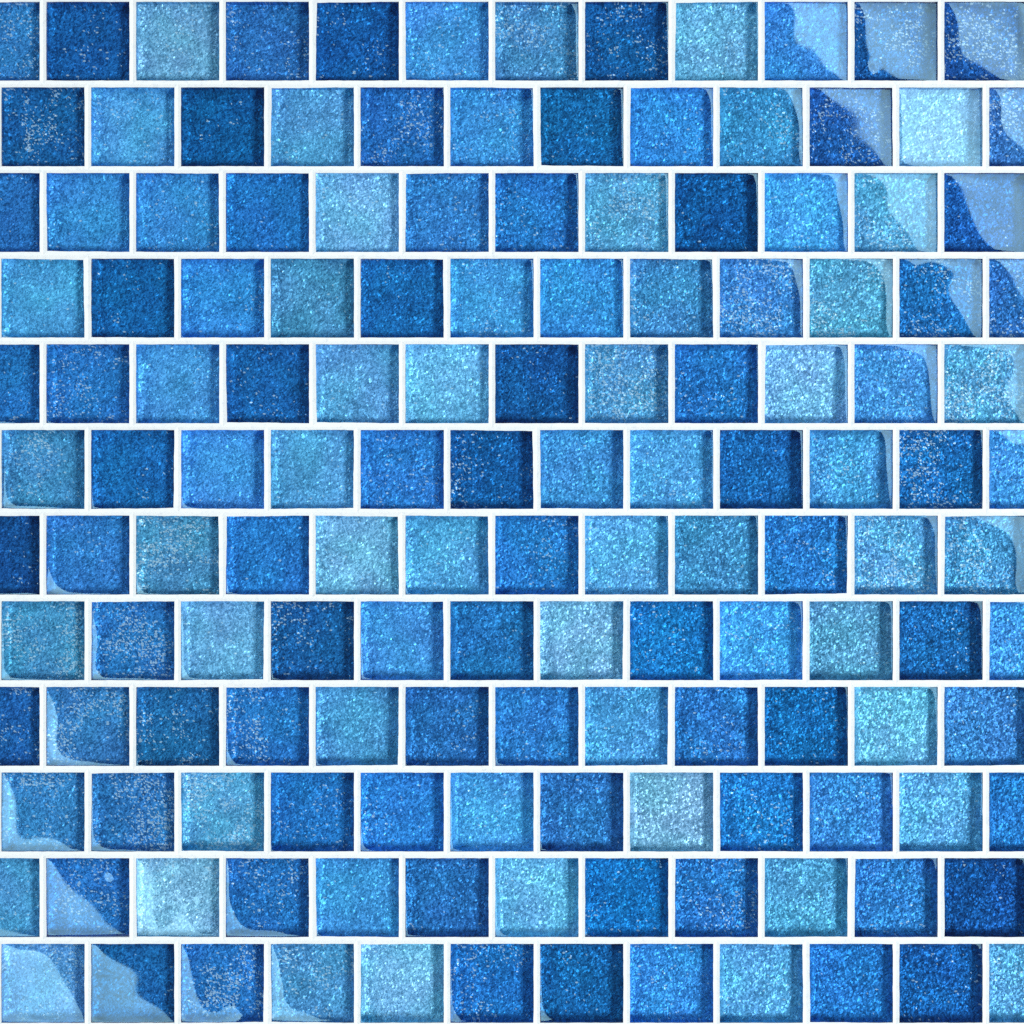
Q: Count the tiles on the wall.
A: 144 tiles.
